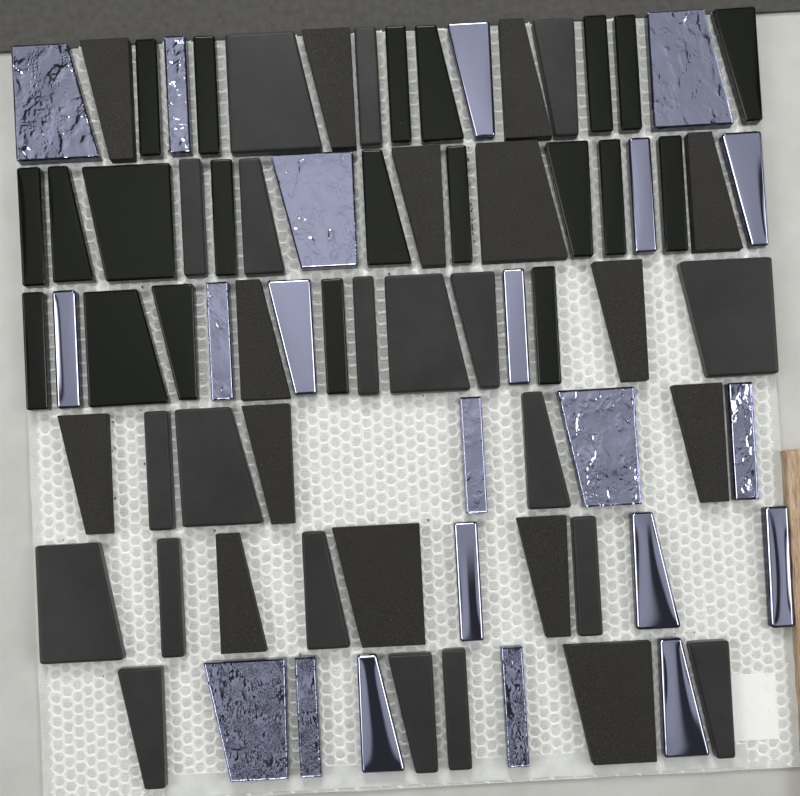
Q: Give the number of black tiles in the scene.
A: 21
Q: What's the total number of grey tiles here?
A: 35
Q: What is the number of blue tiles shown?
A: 22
